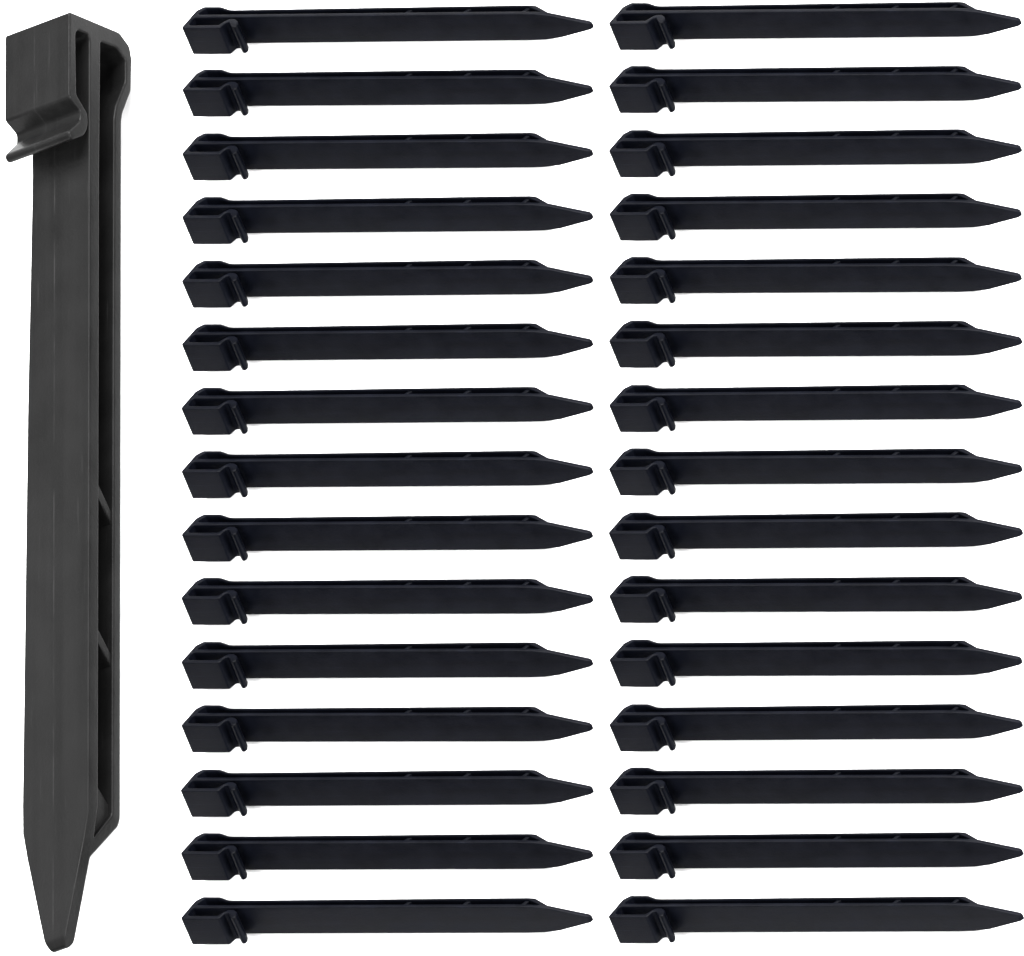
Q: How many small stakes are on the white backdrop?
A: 30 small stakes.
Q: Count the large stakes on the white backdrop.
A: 1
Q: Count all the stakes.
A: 31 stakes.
